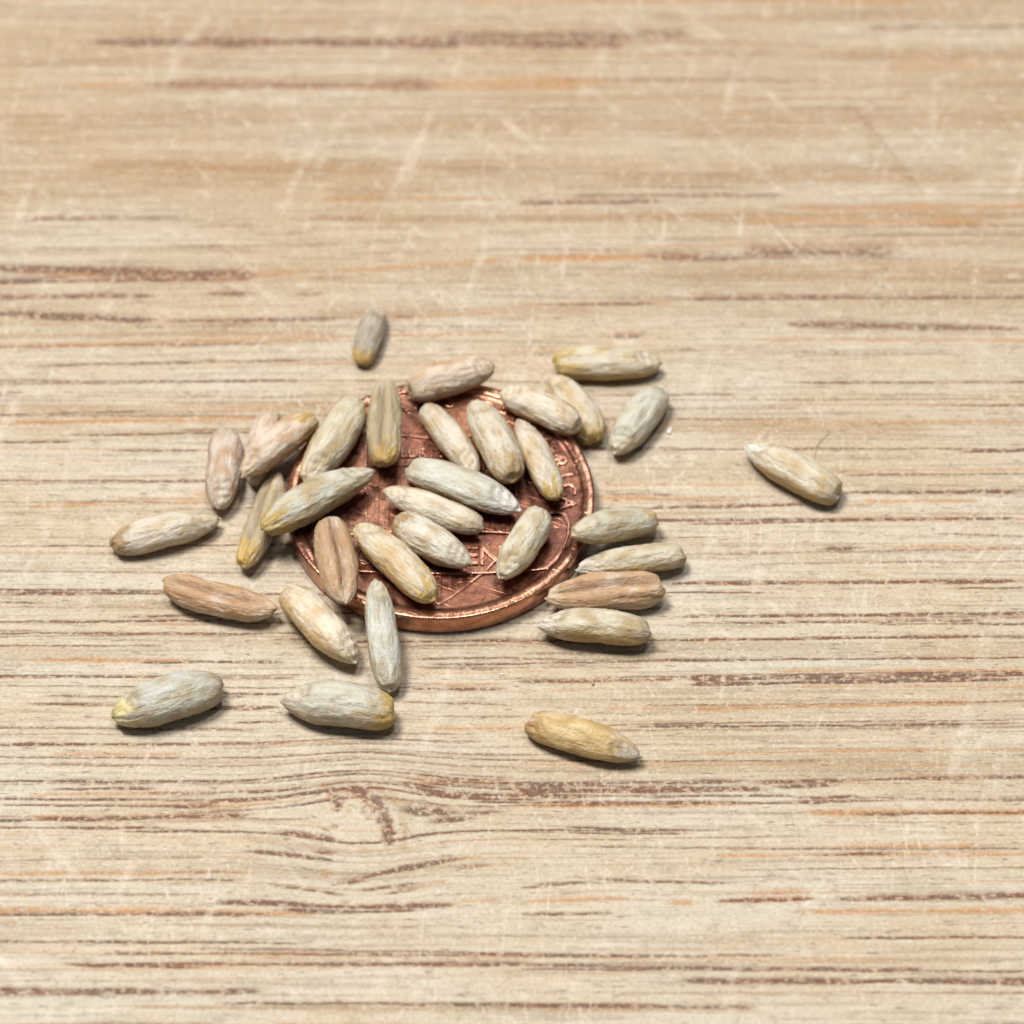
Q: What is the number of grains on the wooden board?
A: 34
